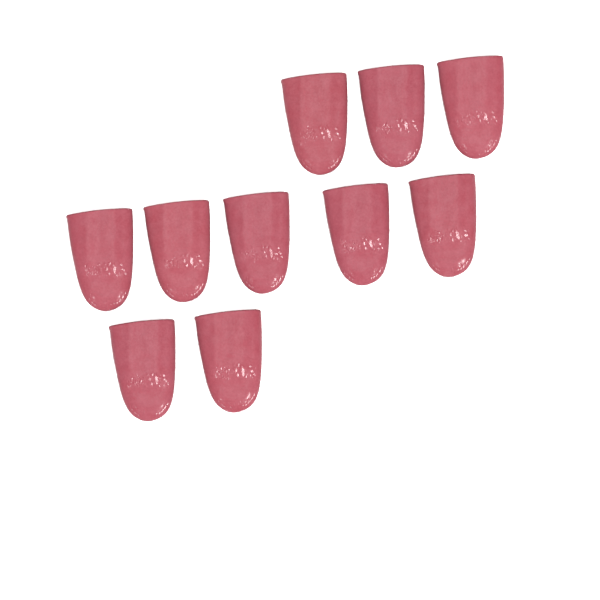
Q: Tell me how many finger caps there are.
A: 10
